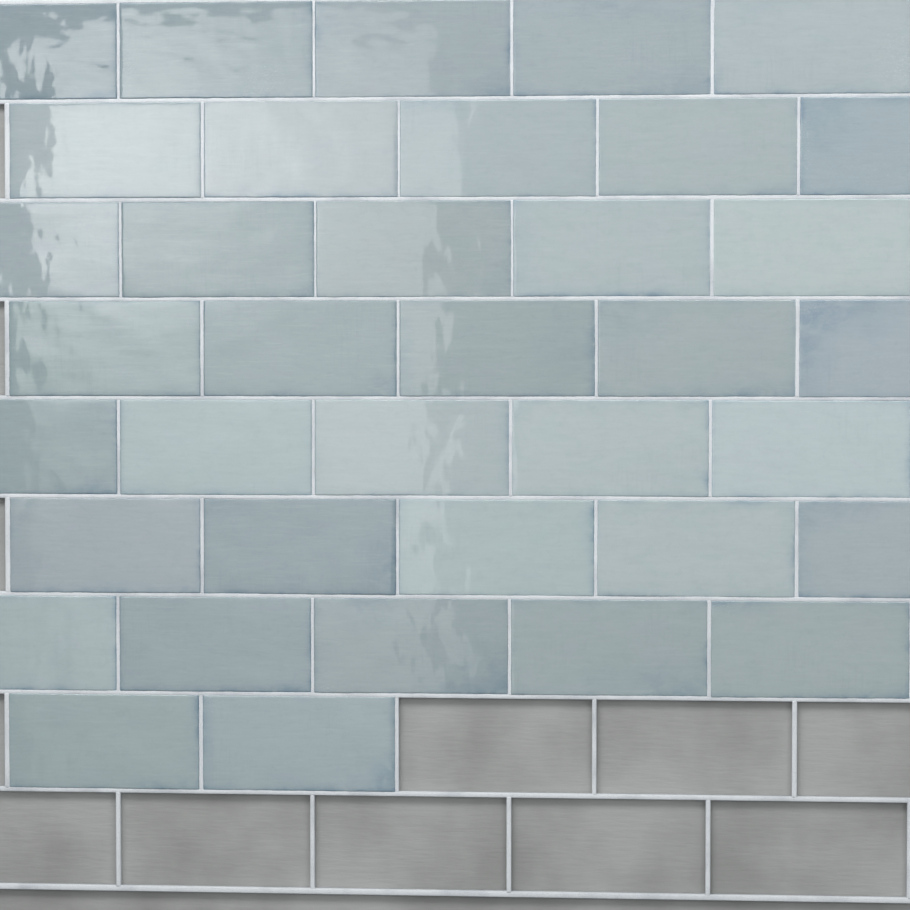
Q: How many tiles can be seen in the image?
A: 37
